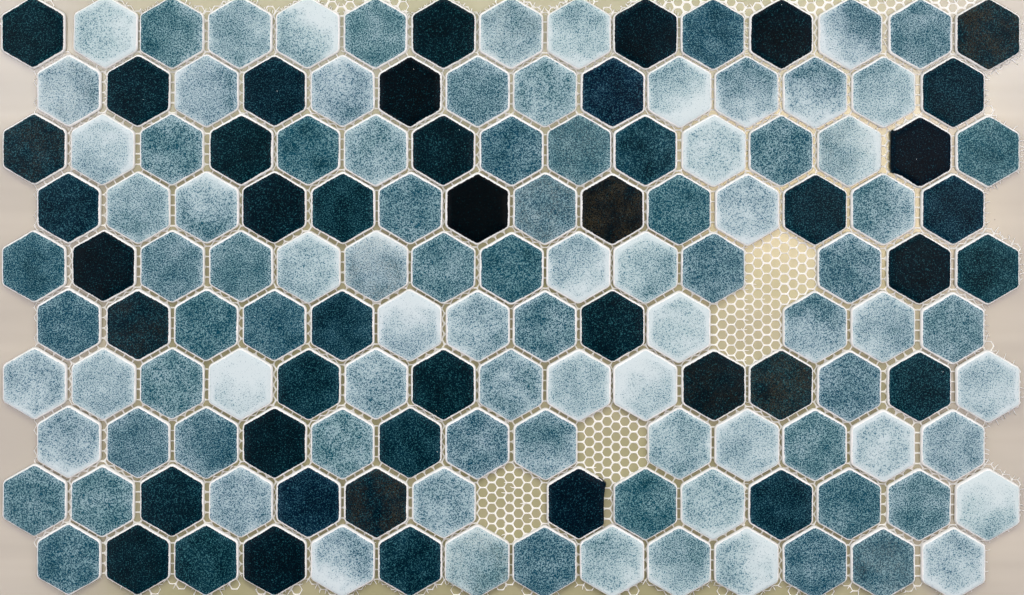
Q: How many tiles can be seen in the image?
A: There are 141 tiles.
